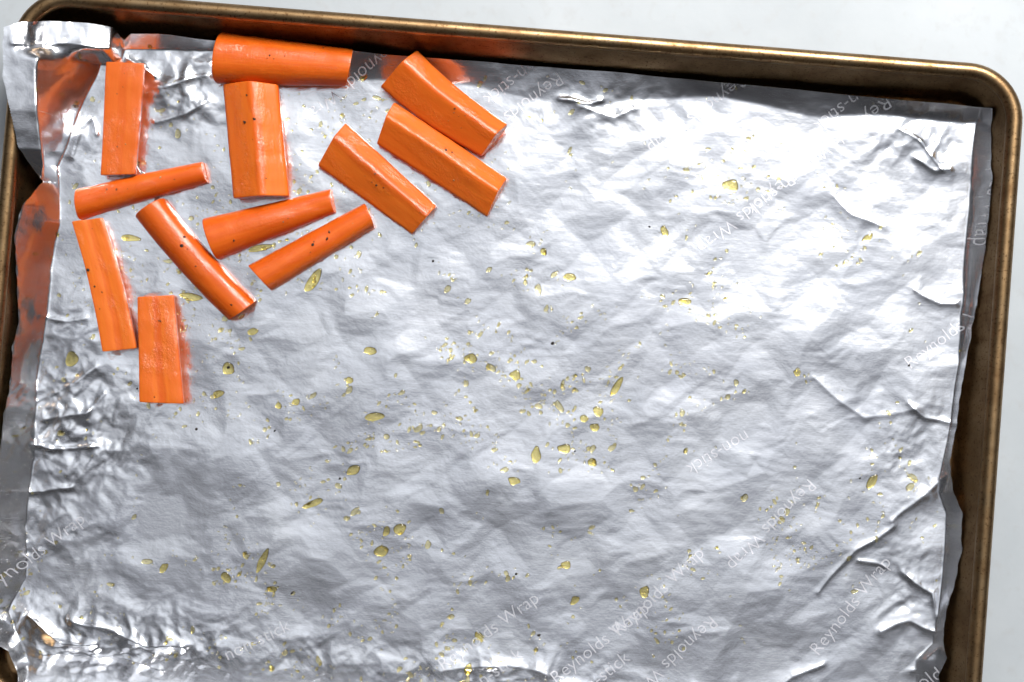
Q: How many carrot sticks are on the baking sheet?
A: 12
